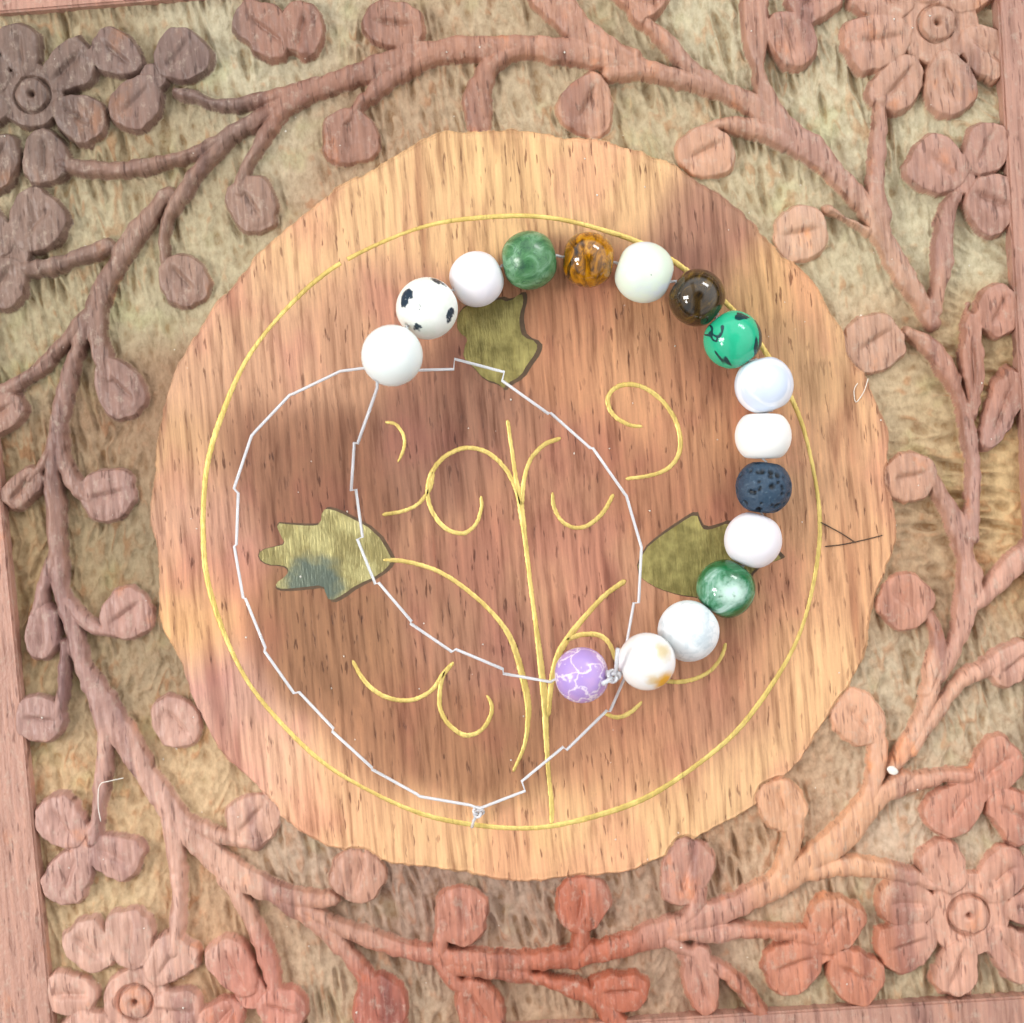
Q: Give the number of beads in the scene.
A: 16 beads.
